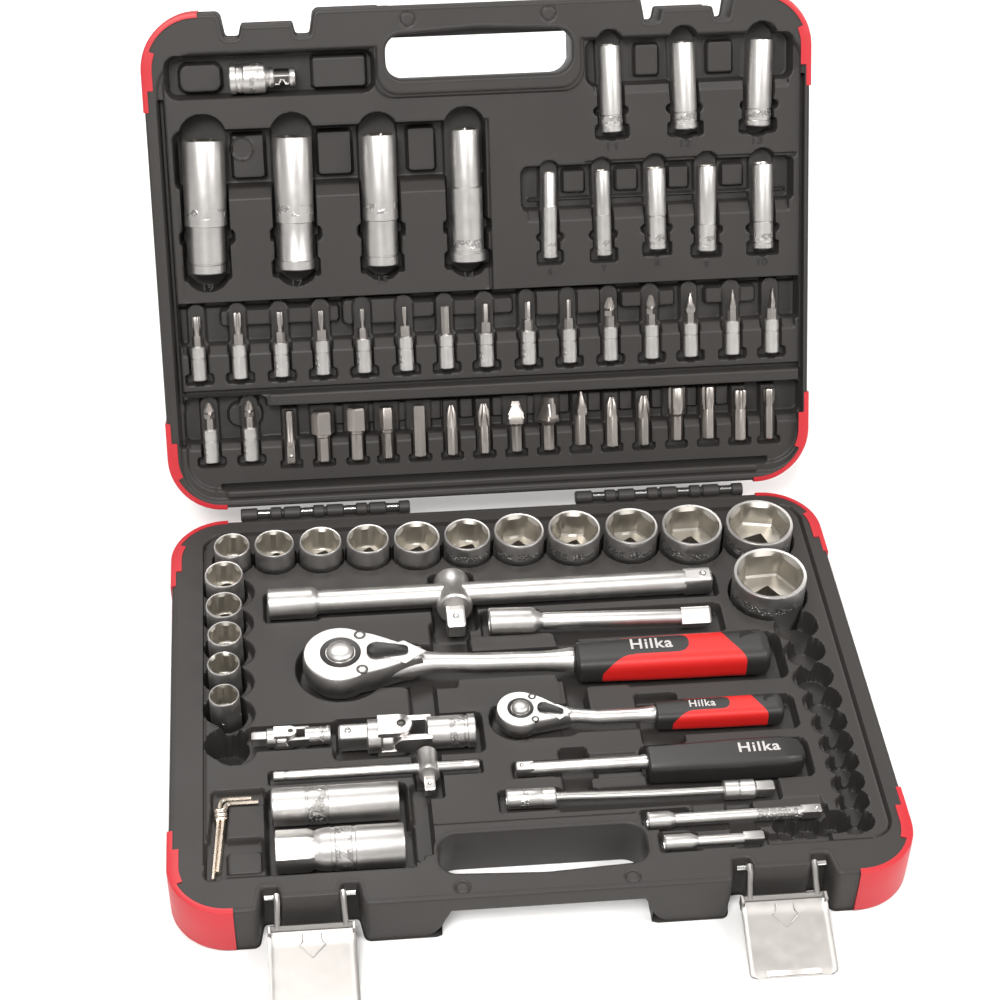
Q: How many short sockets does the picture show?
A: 17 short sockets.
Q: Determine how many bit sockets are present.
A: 17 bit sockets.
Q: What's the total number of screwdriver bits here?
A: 16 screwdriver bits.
